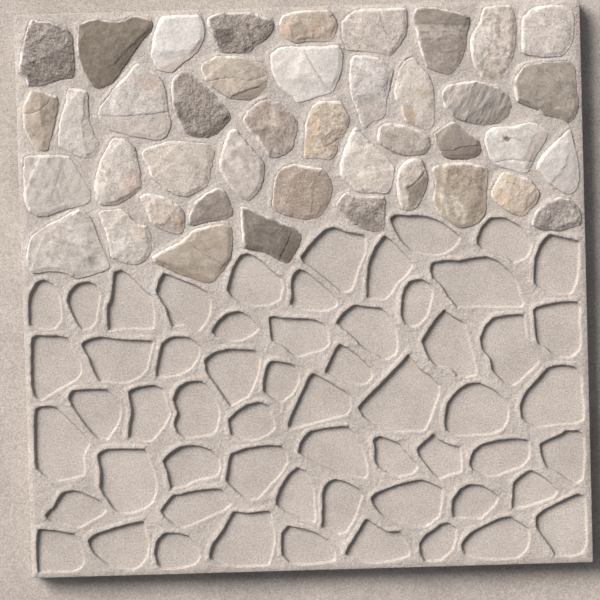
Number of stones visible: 42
